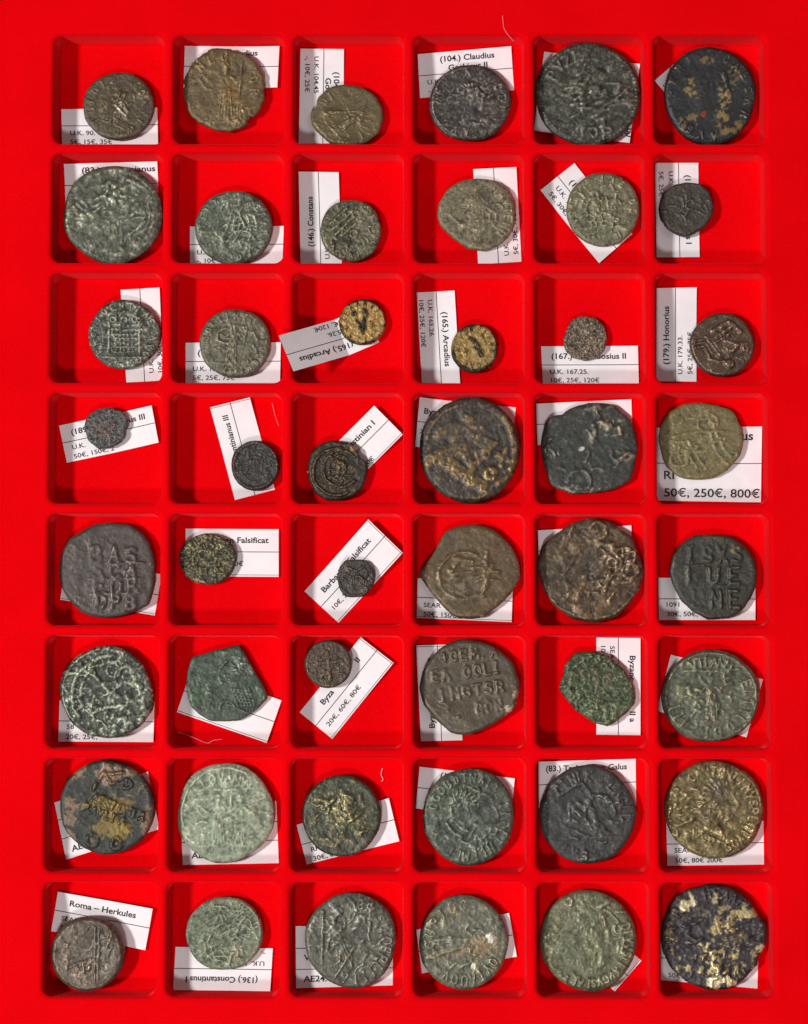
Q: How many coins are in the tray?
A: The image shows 48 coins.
